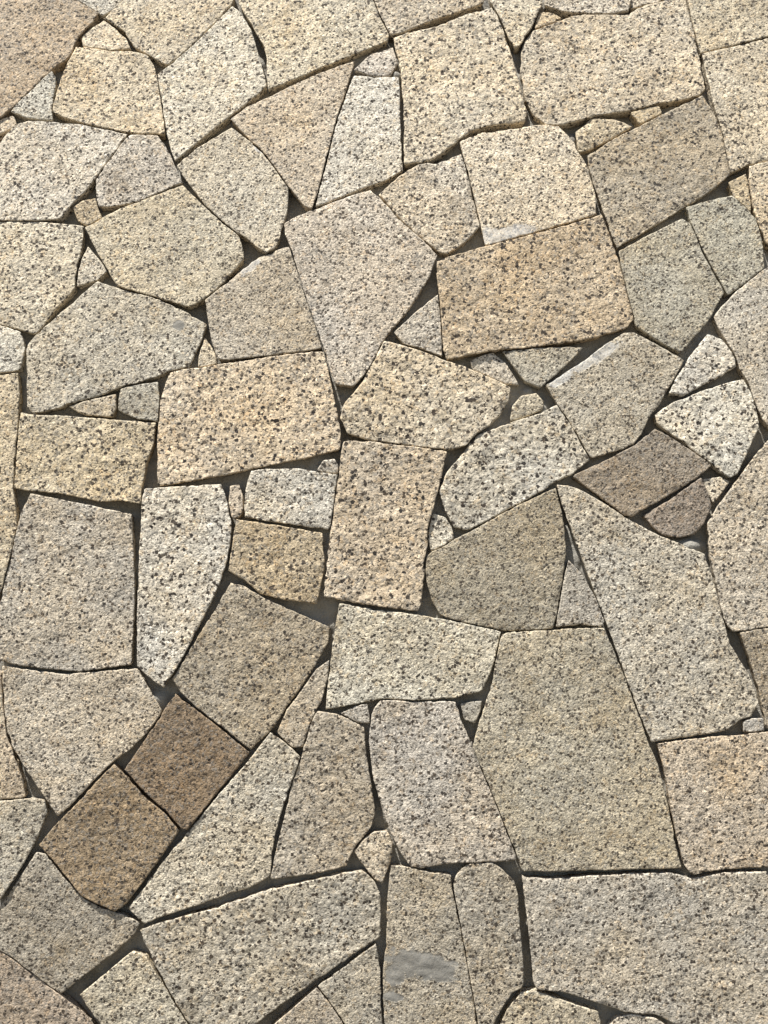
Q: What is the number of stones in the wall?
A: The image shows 102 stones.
